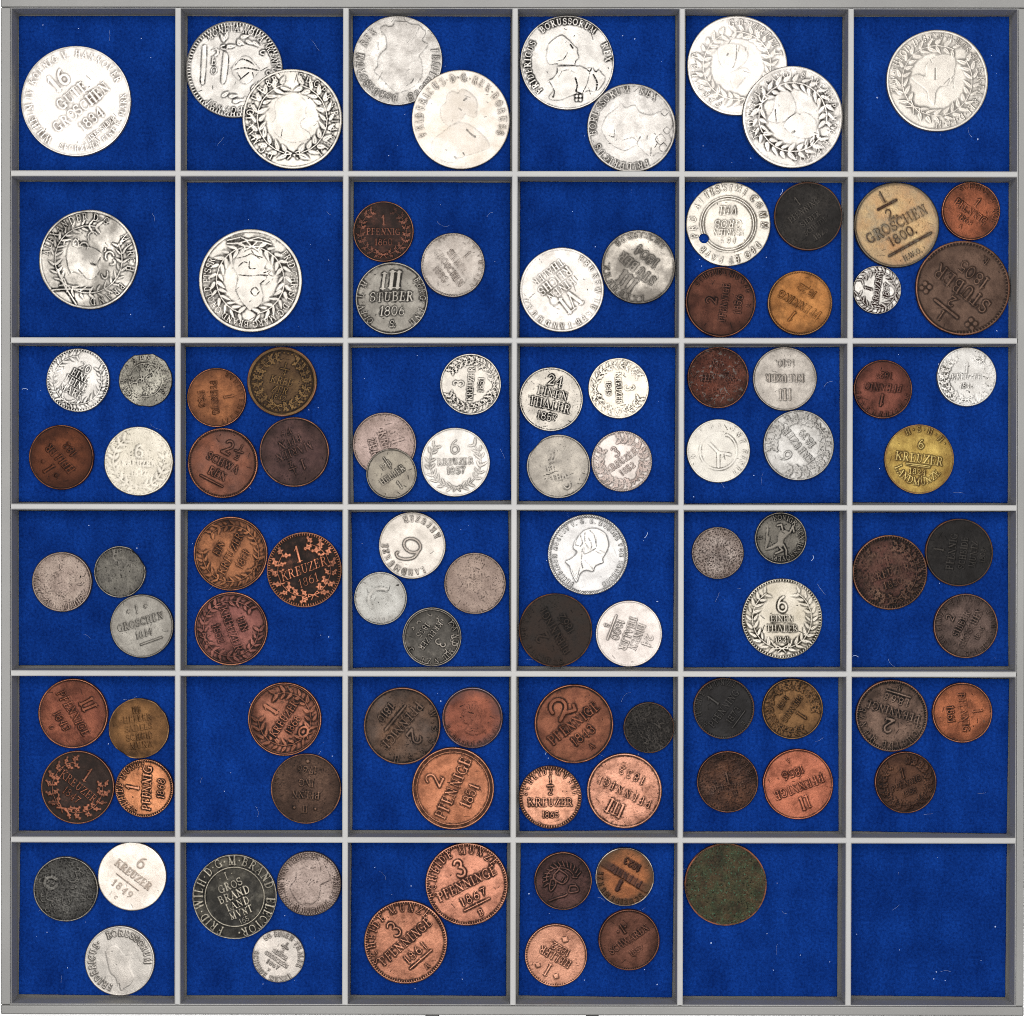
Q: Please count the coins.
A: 100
